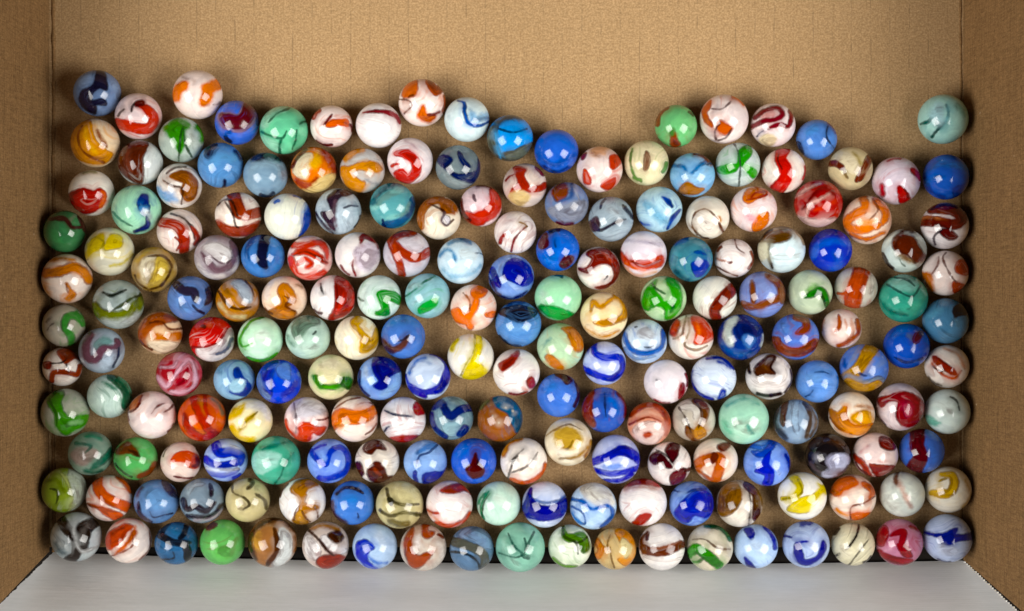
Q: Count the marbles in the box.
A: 197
